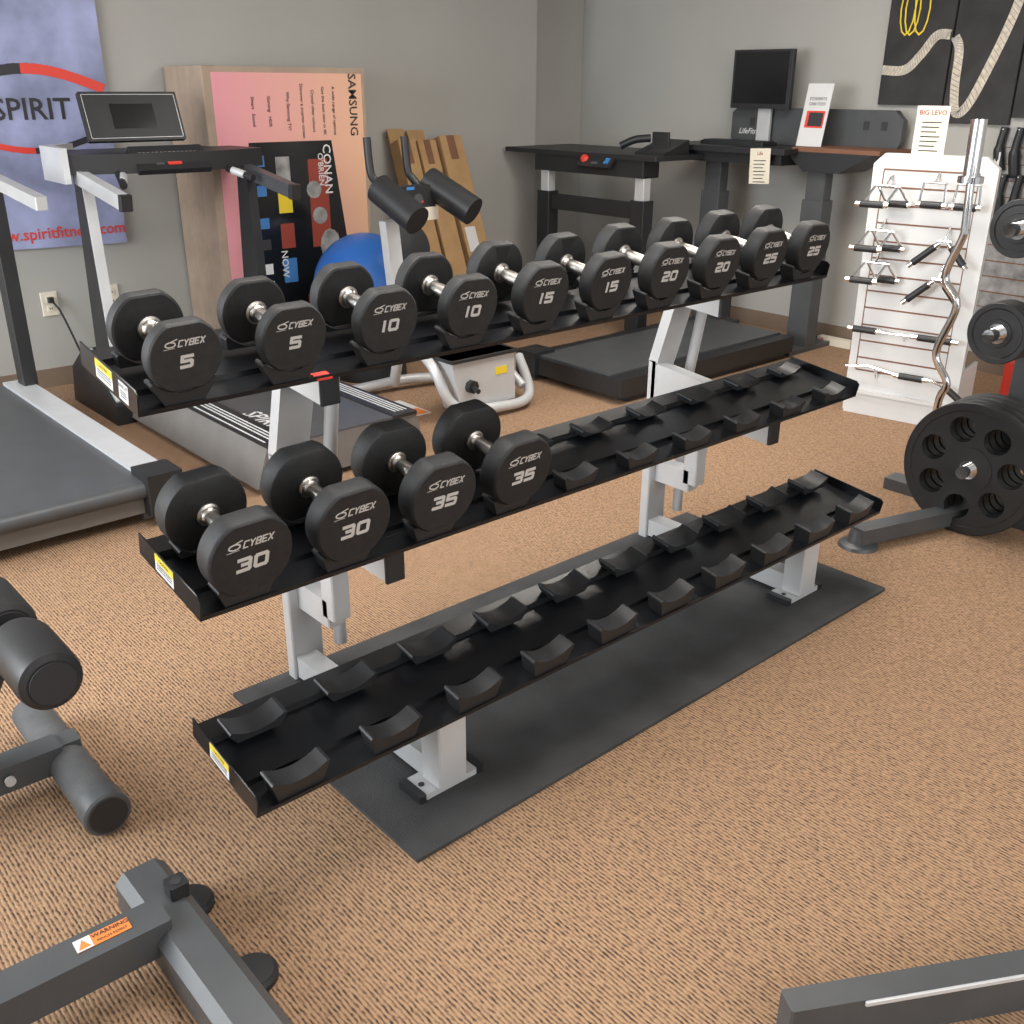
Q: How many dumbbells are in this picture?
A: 14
